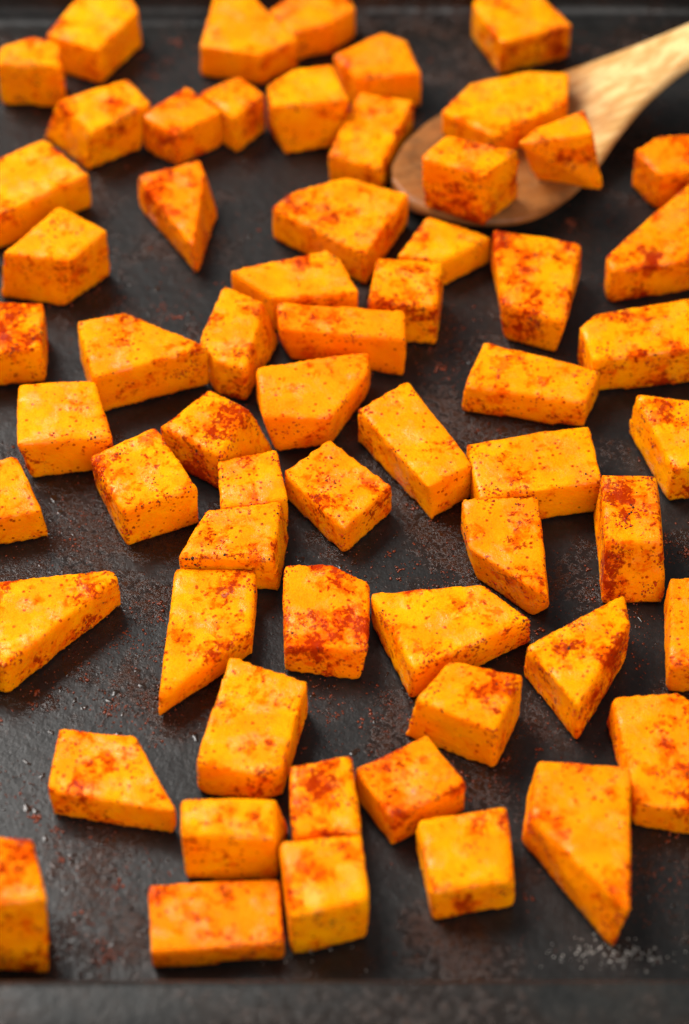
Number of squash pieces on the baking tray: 61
